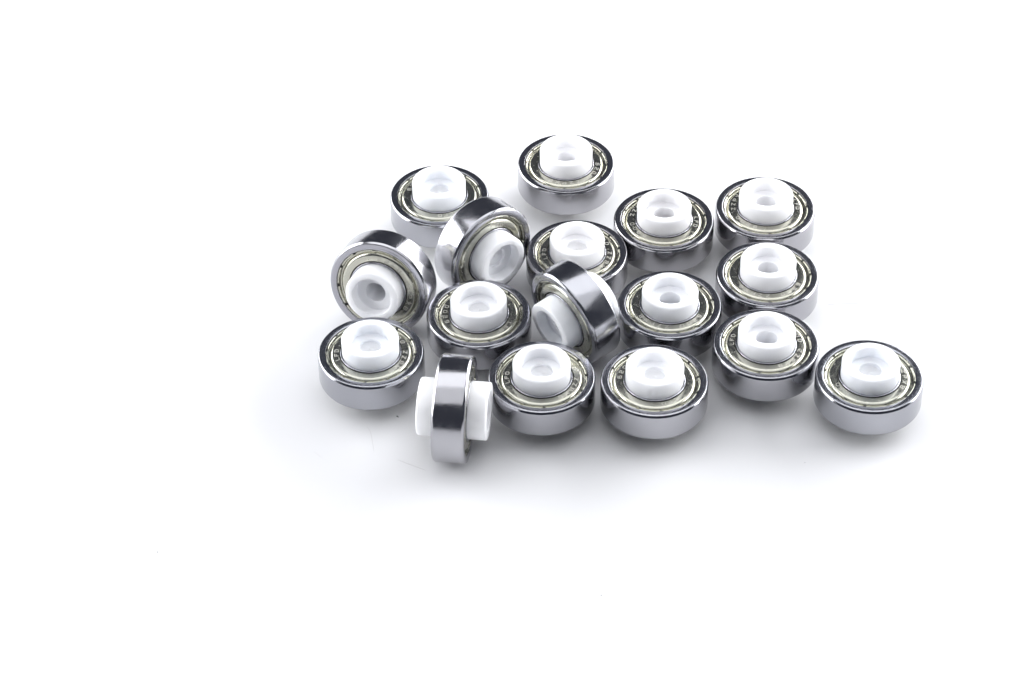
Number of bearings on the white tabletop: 17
